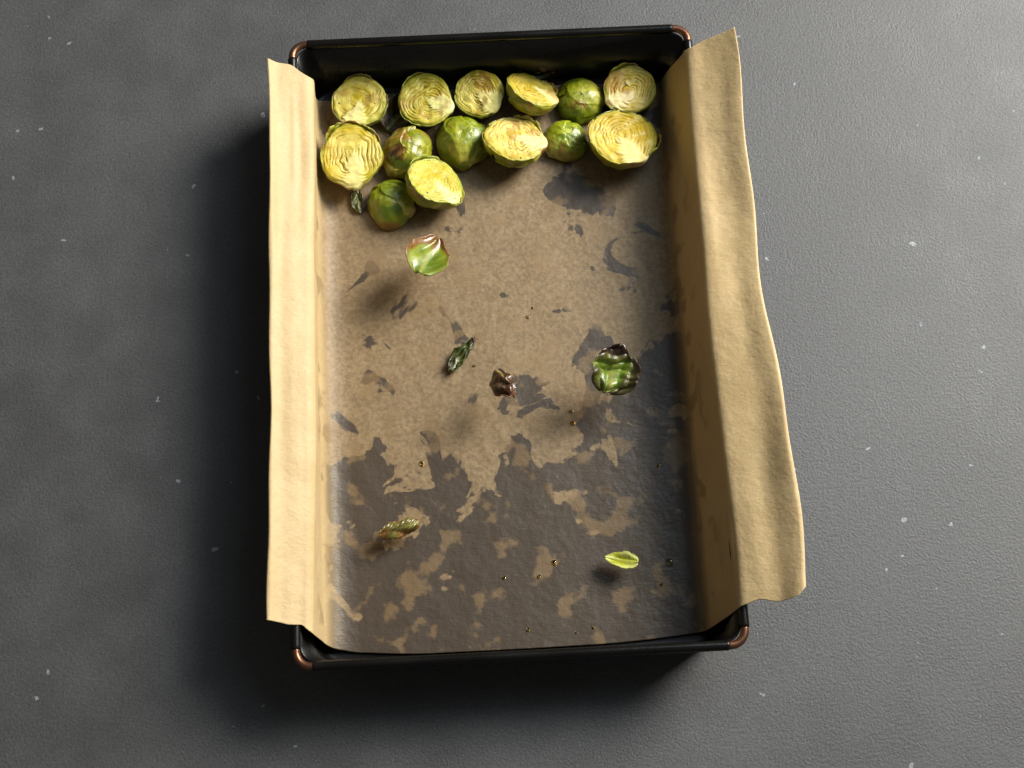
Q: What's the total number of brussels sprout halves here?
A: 14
